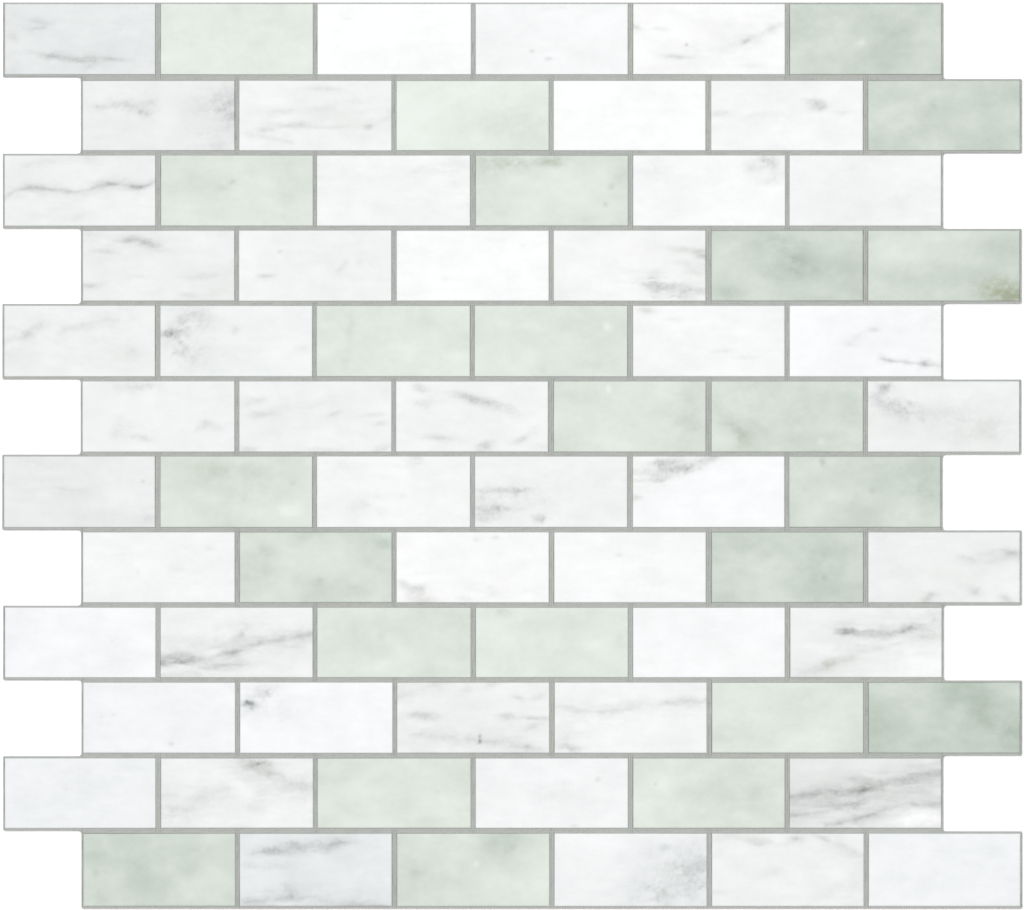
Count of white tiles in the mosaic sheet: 48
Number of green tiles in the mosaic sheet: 24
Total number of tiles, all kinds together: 72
